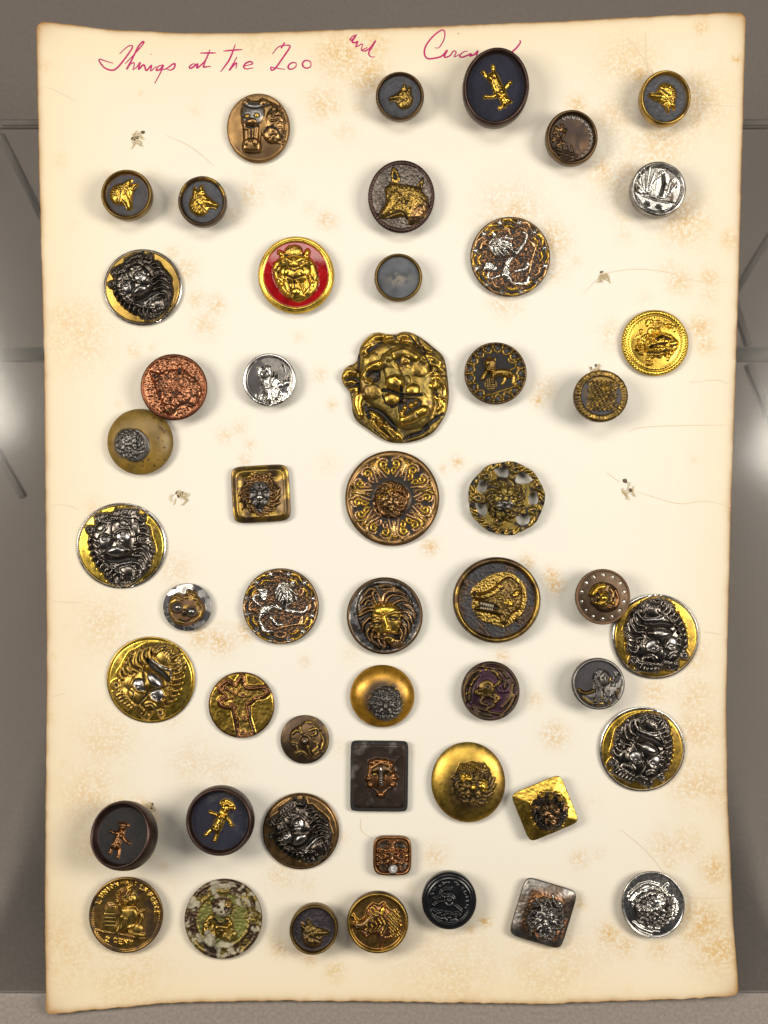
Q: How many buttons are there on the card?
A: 51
